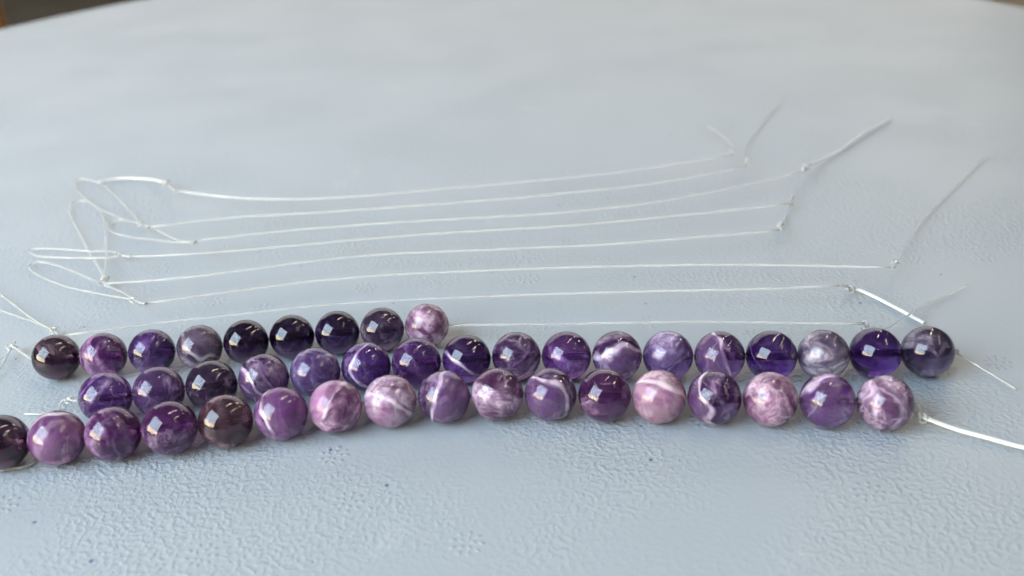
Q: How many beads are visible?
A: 43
